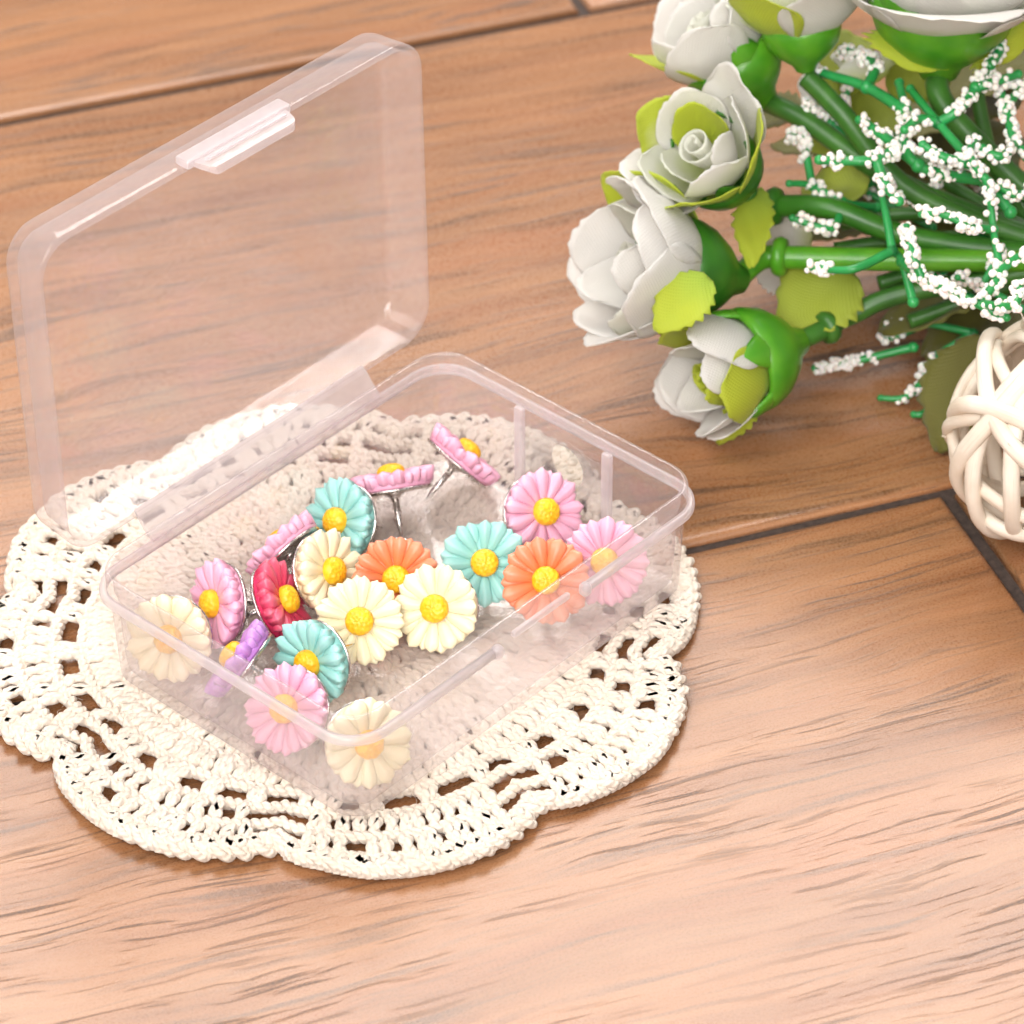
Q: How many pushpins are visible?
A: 19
